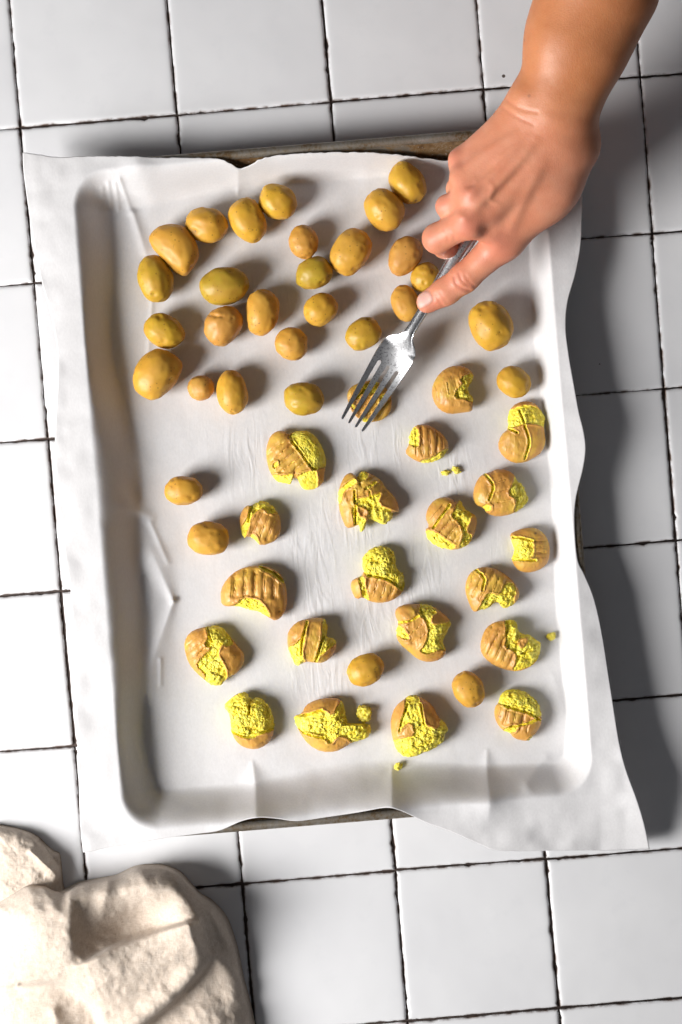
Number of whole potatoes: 30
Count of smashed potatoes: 21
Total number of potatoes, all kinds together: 51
